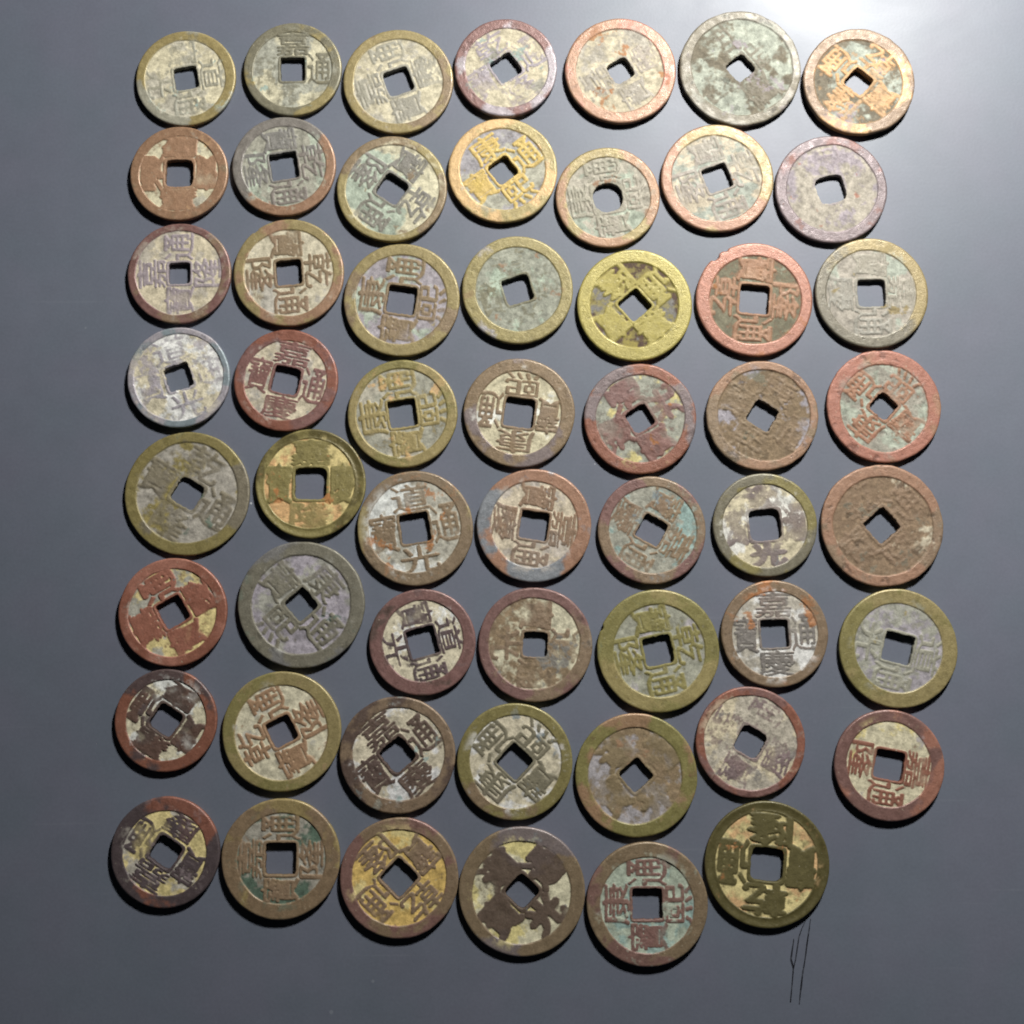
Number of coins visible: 55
